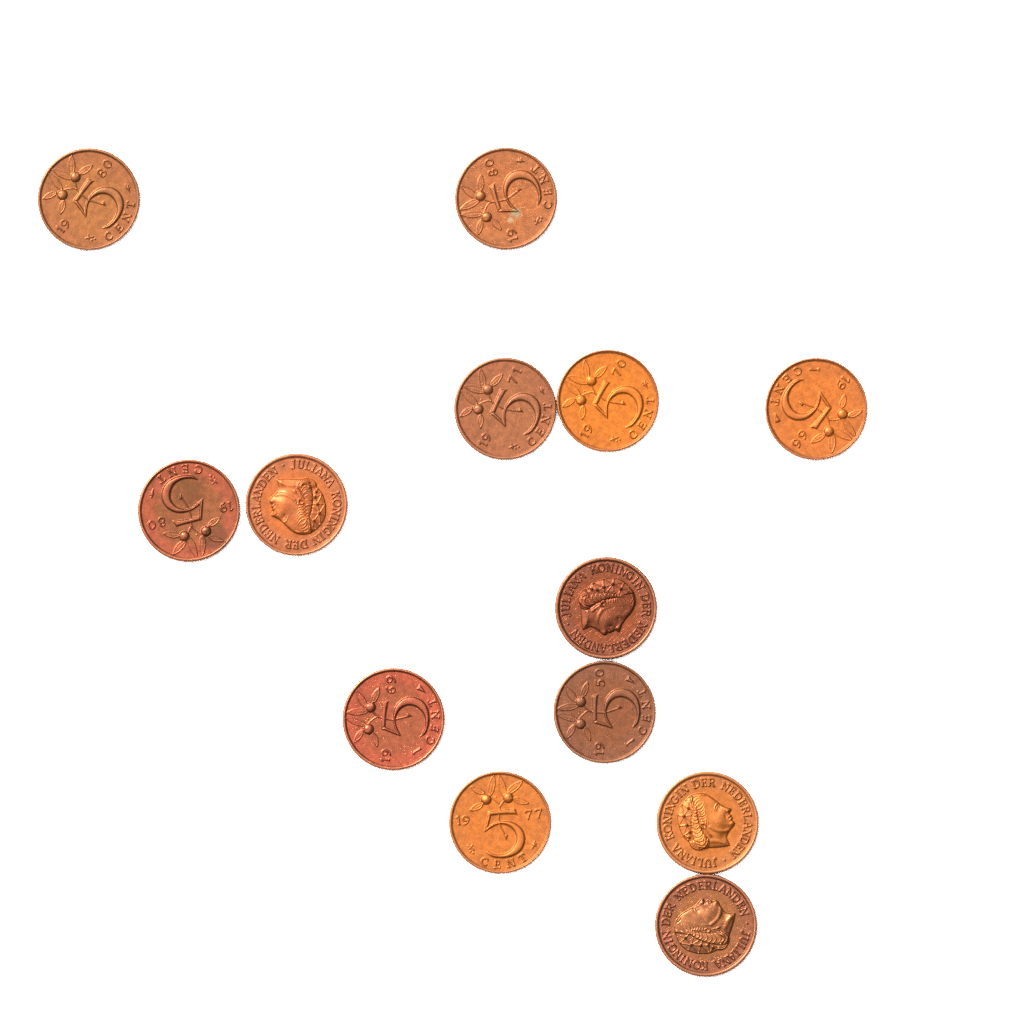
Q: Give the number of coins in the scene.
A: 13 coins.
